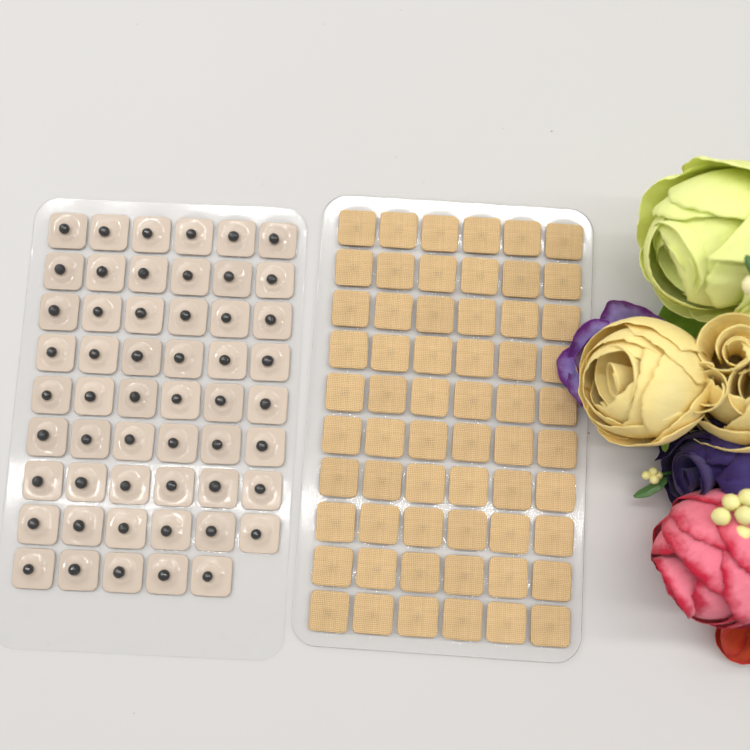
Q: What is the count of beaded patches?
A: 53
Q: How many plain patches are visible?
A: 60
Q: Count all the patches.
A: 113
